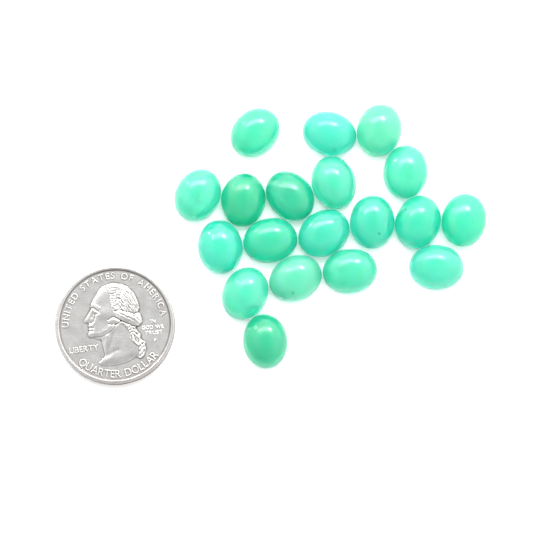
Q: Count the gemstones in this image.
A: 19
